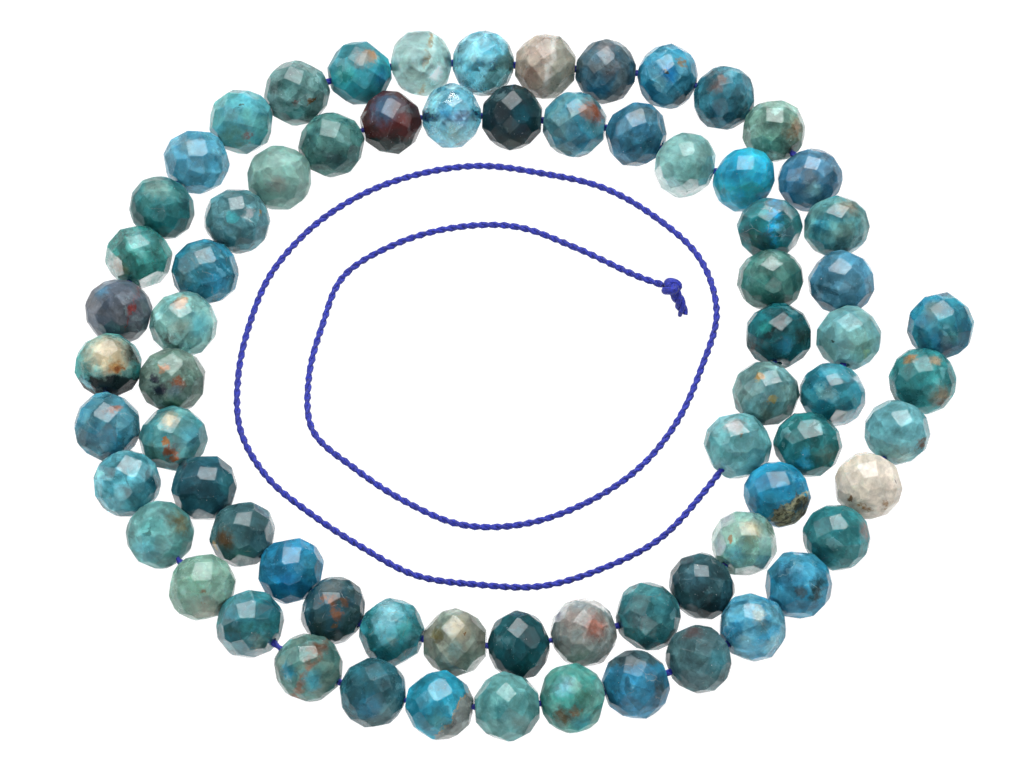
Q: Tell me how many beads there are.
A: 71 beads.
